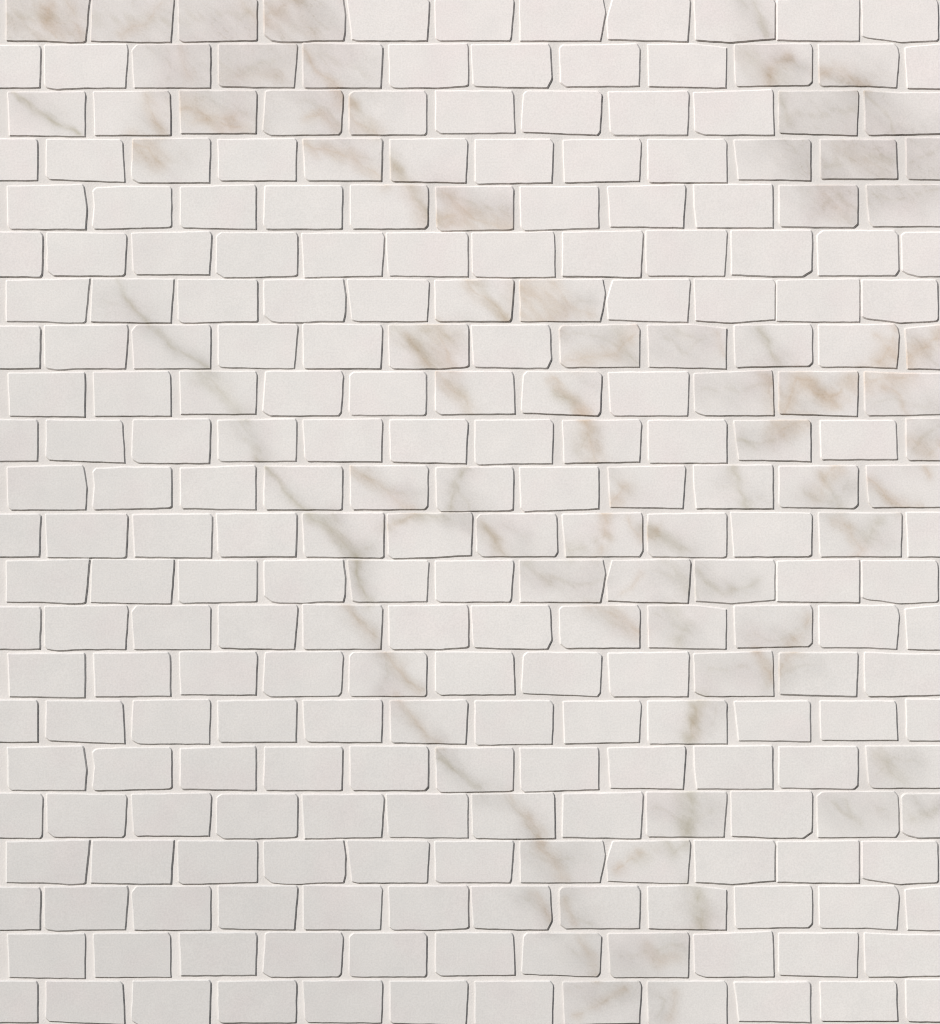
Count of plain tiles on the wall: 165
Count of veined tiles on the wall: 88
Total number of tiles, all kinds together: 253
